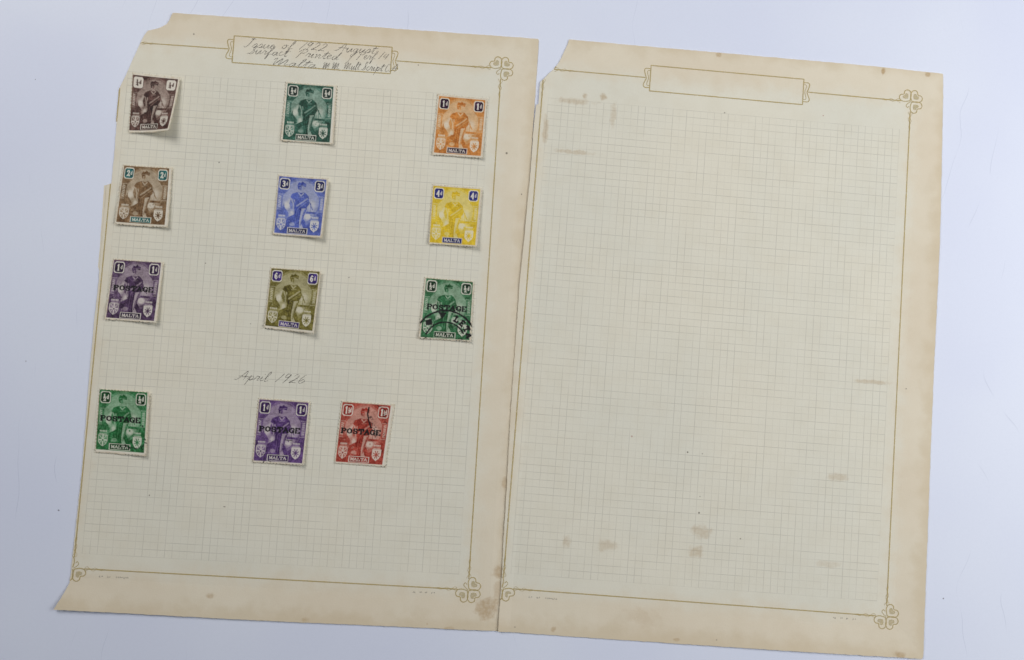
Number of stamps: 12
